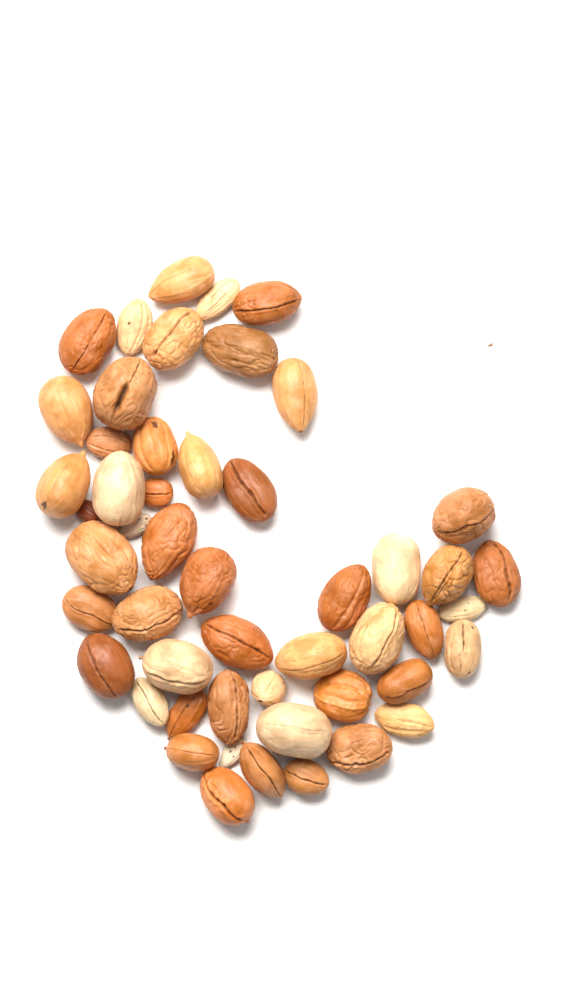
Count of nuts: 51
